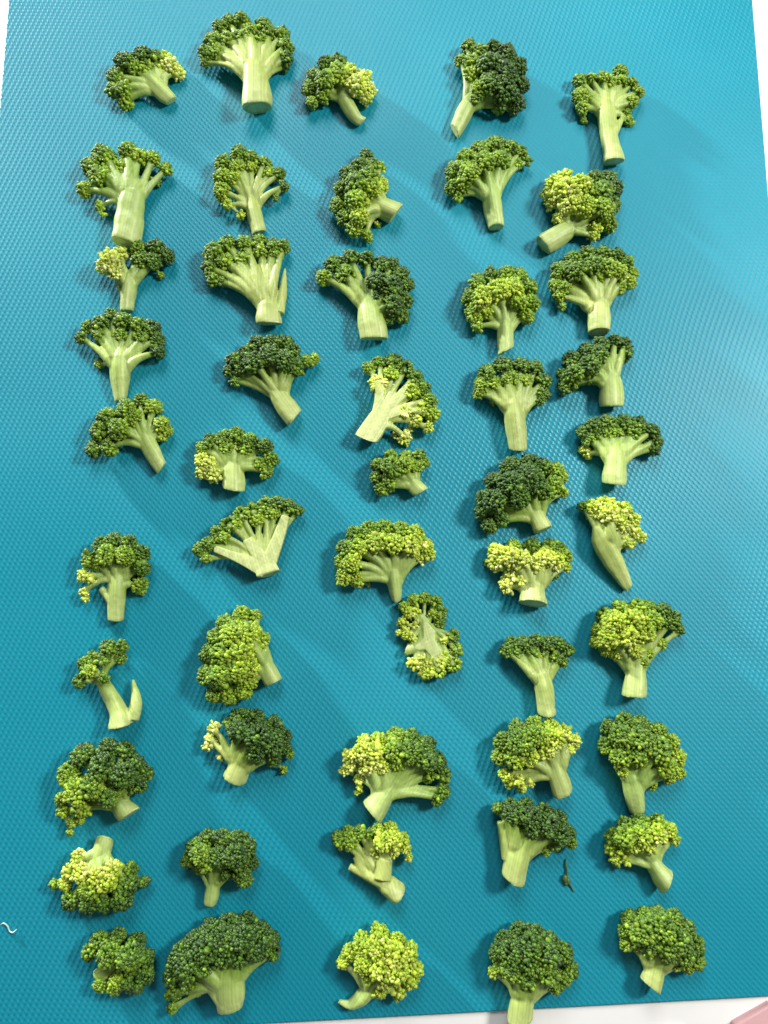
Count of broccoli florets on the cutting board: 50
